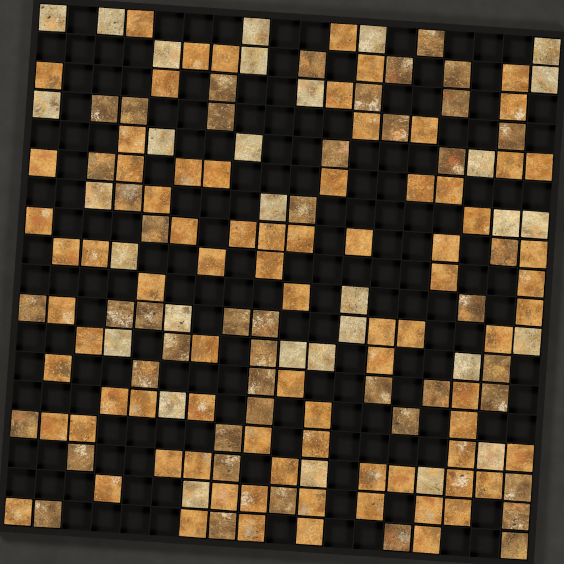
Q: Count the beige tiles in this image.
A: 31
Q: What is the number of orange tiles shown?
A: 81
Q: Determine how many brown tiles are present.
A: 46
